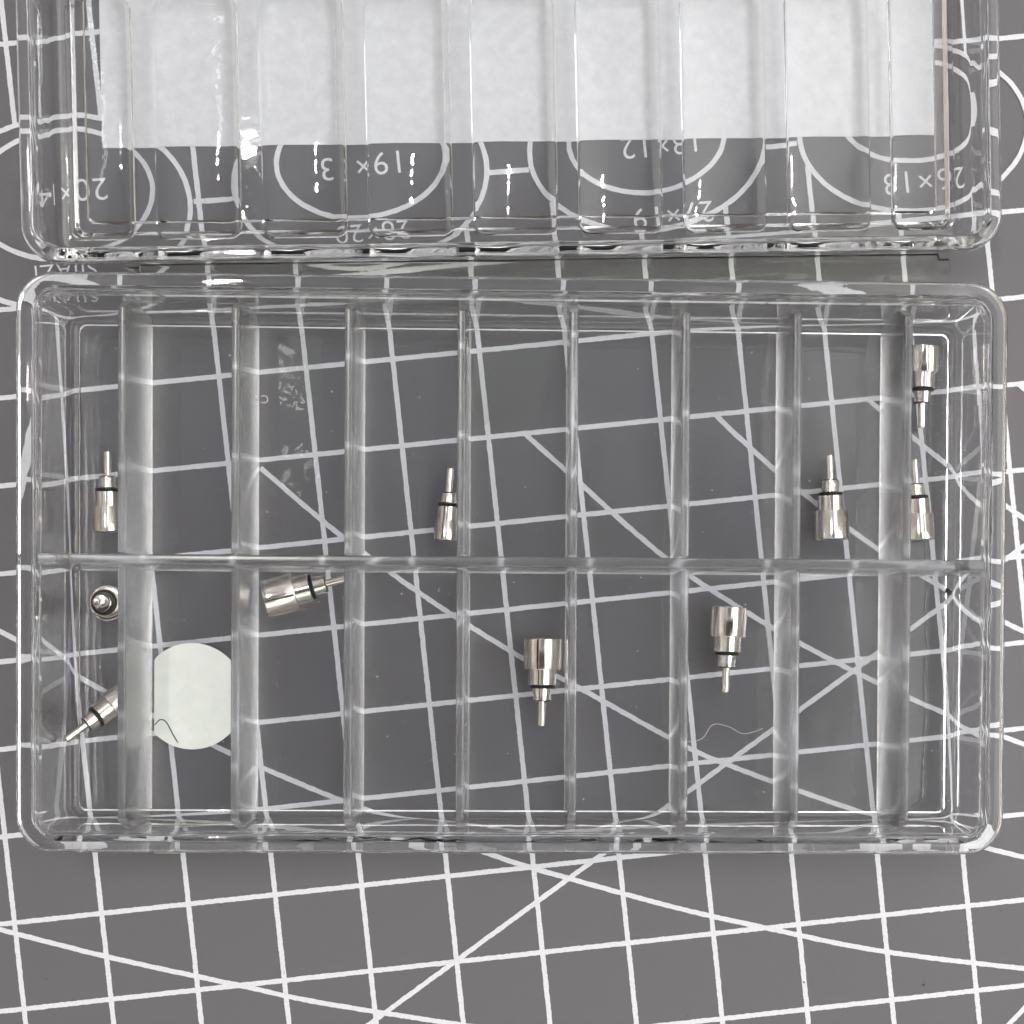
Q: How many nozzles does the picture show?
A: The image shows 10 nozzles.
